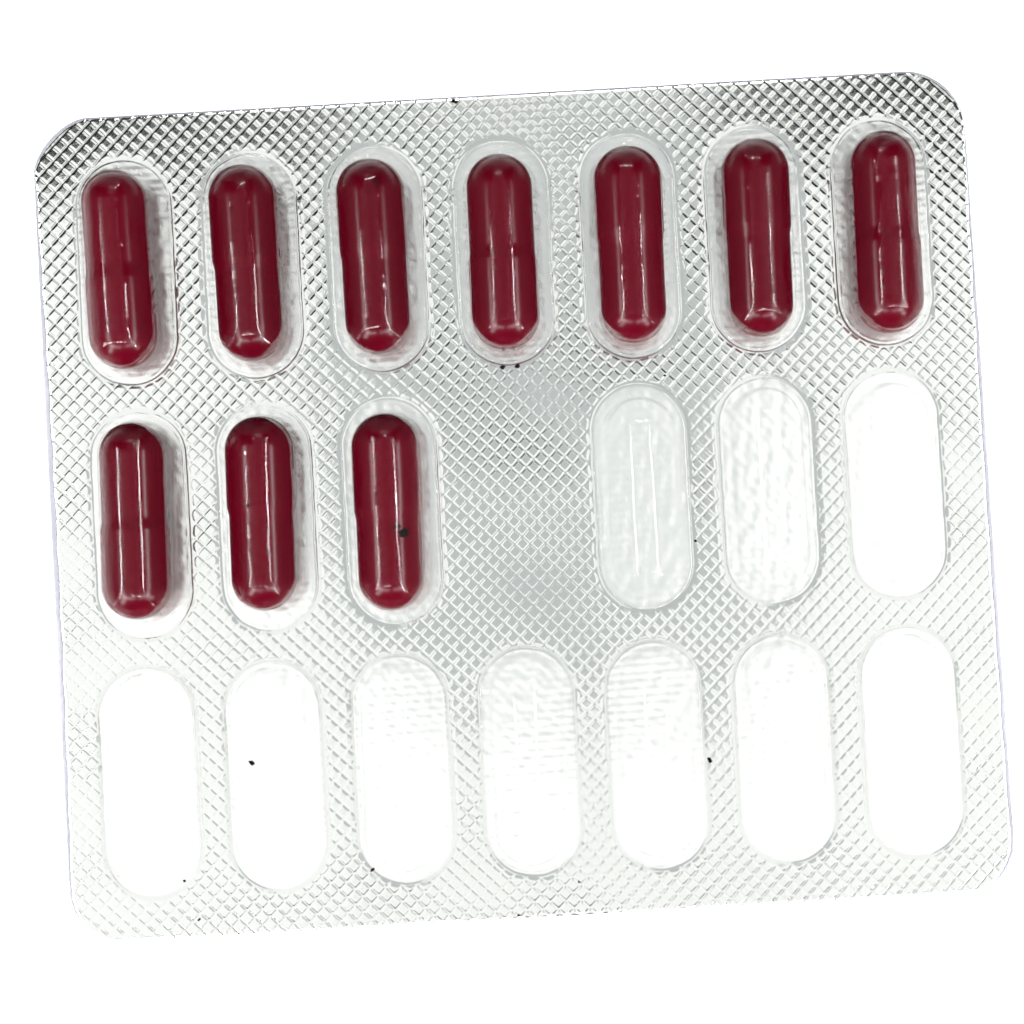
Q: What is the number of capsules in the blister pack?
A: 10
